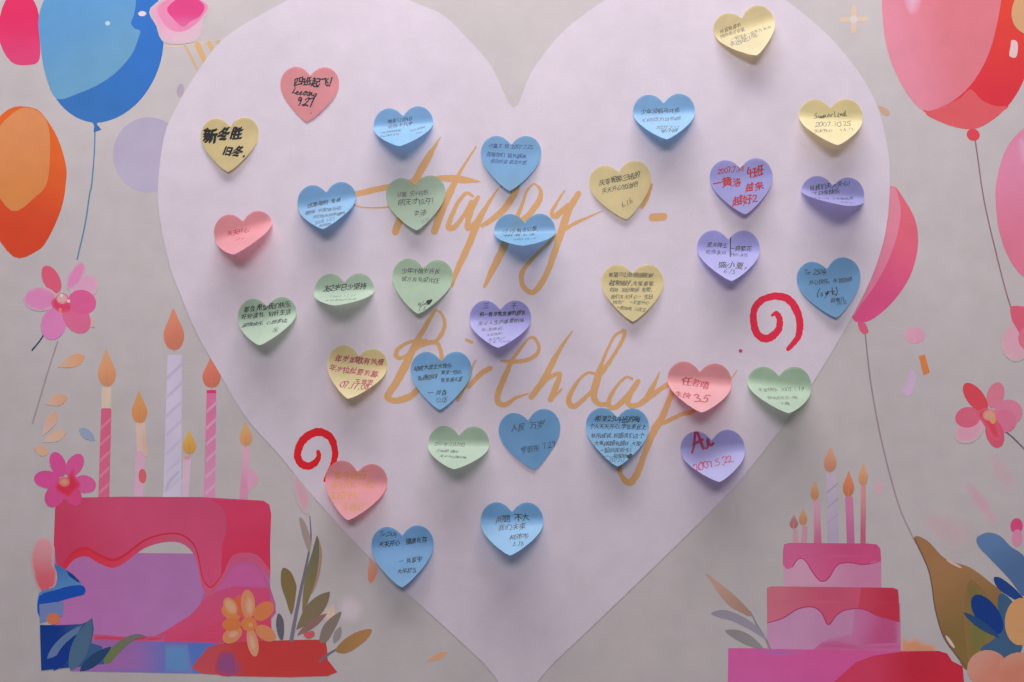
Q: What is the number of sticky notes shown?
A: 32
